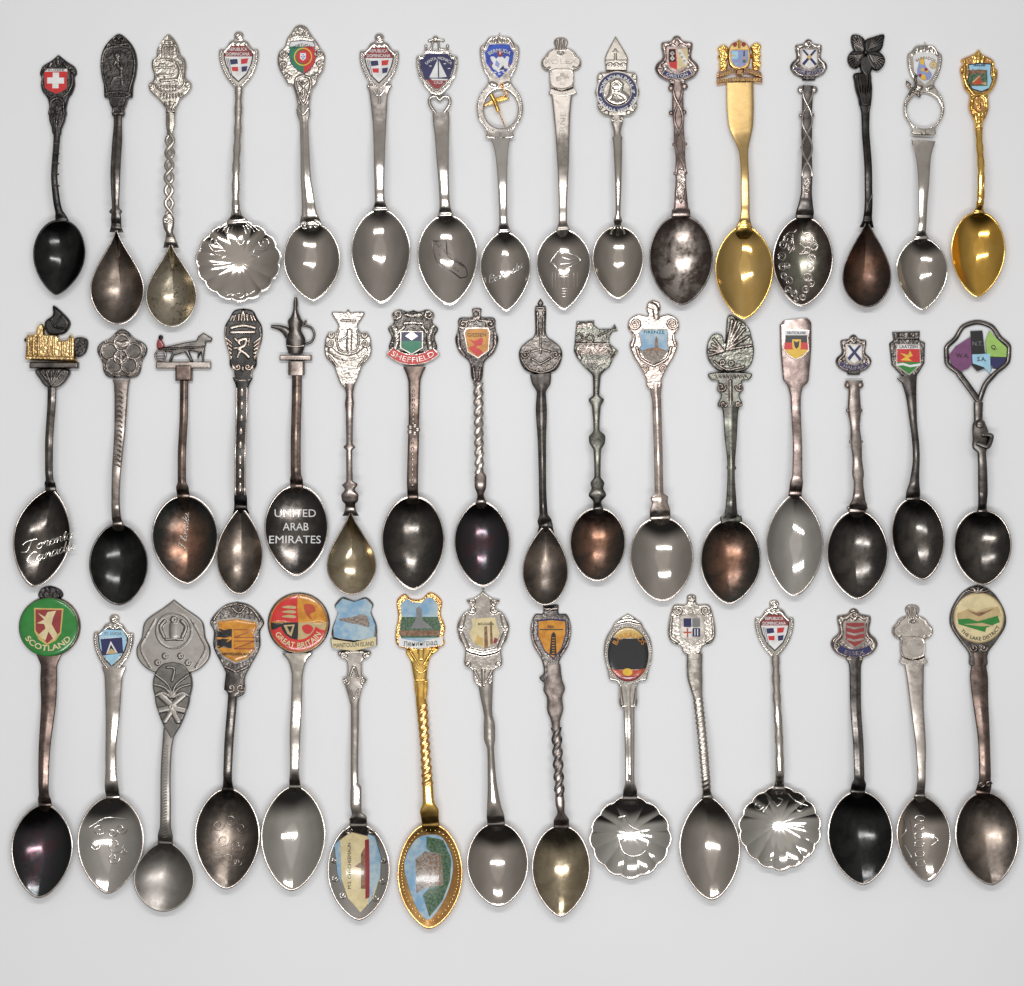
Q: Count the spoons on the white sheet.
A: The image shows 47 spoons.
